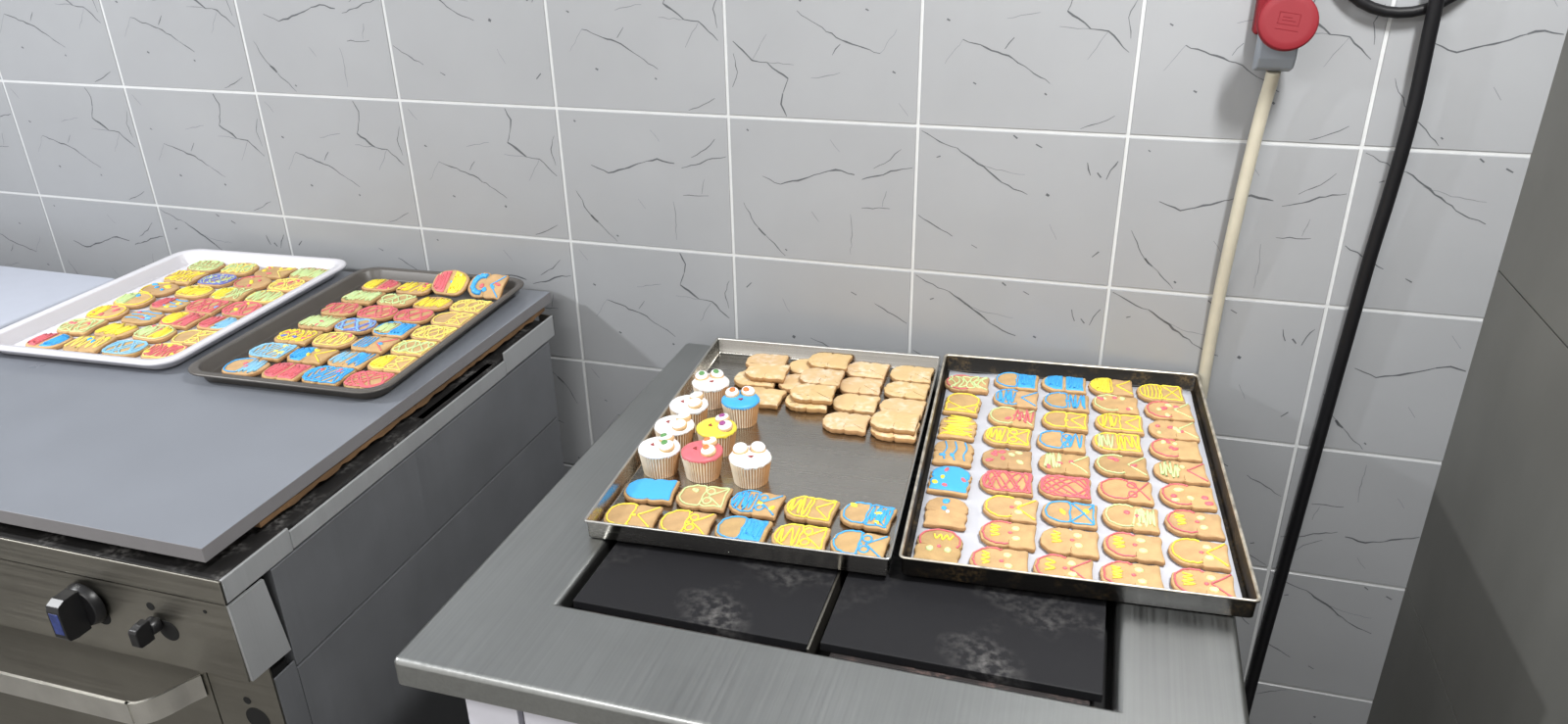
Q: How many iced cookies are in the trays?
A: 109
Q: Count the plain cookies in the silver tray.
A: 19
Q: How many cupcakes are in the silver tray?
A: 8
